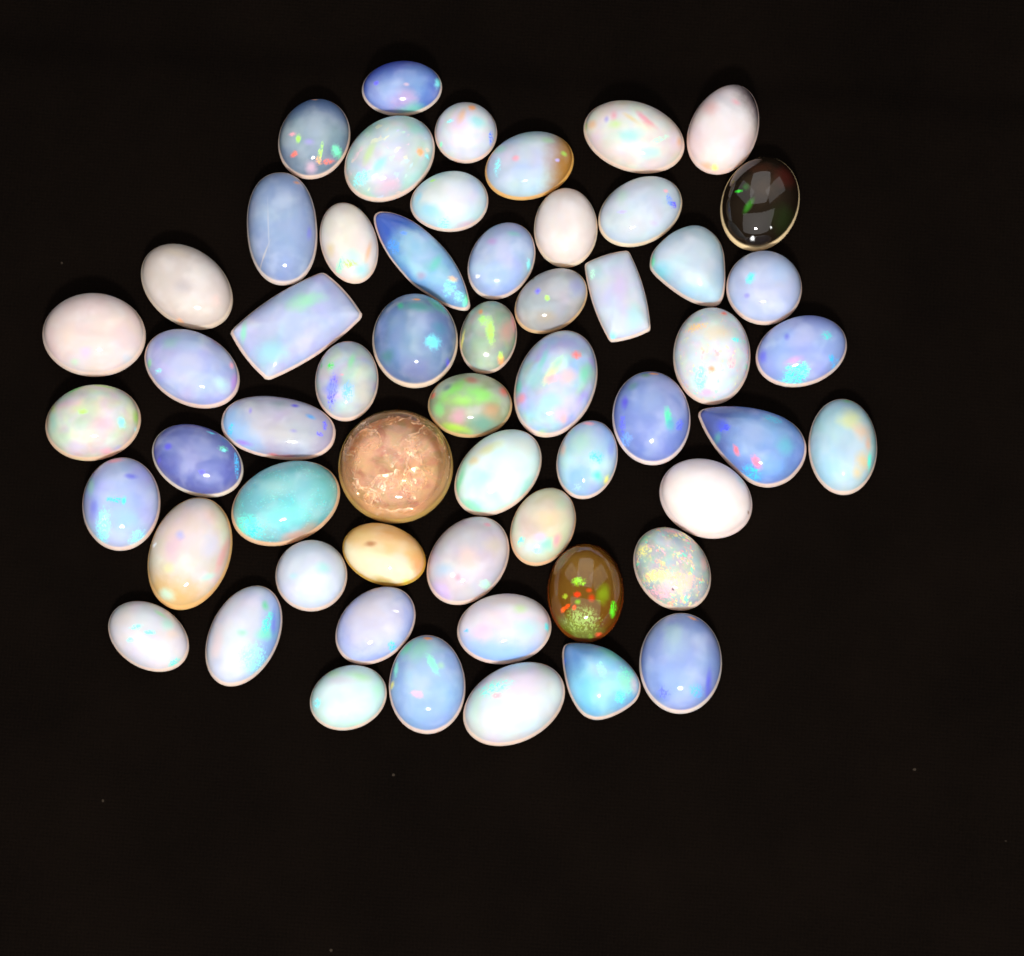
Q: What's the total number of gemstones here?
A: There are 58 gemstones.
